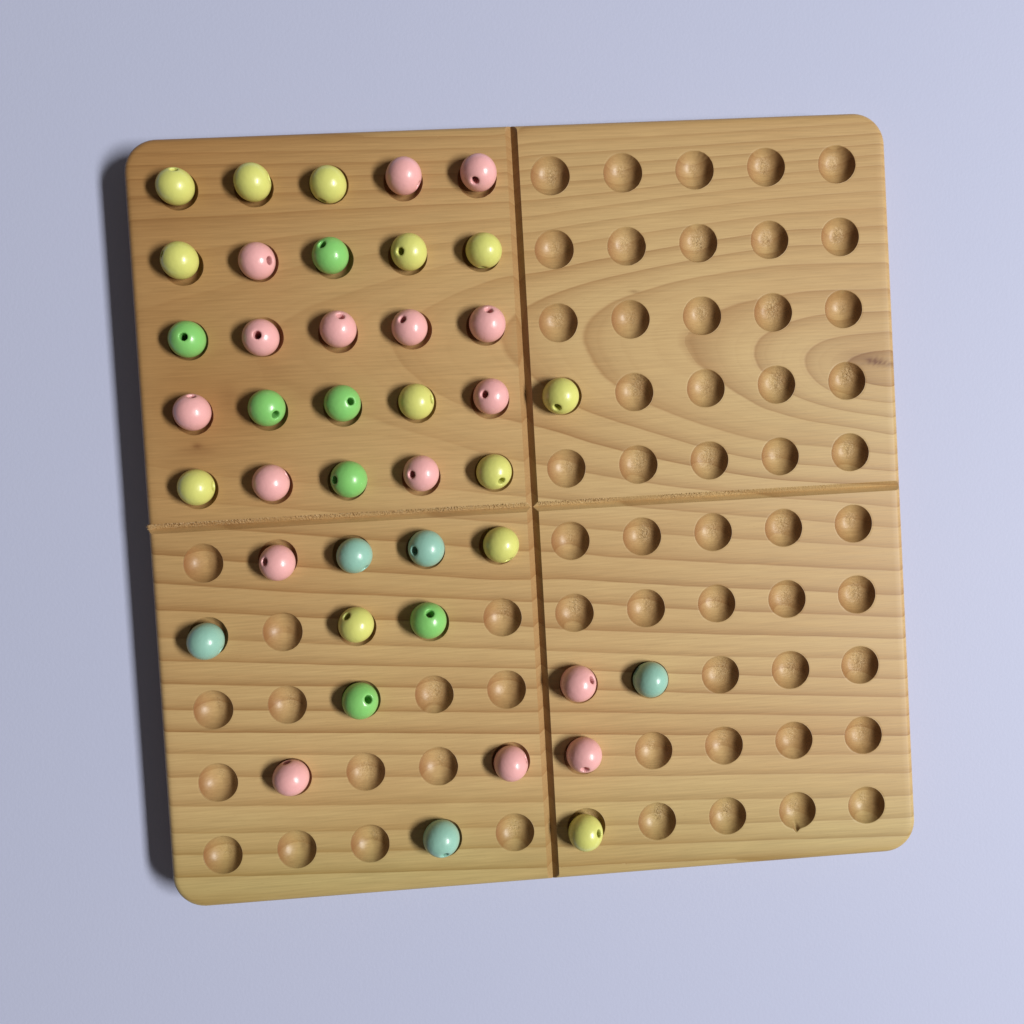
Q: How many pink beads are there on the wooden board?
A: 16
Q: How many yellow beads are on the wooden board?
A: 13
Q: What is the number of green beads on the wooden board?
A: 7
